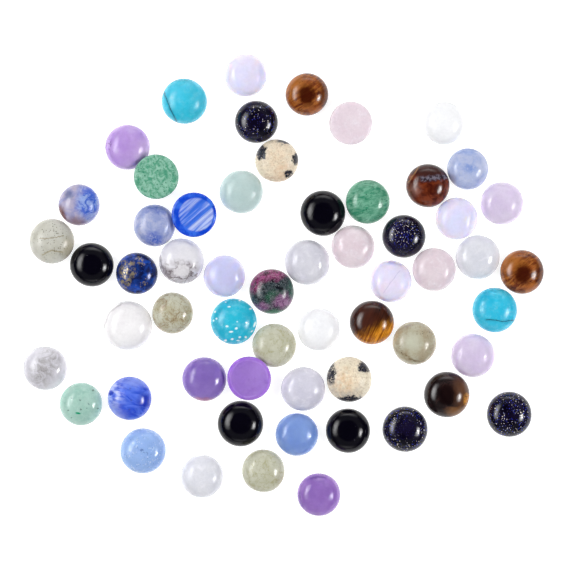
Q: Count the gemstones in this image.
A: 58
